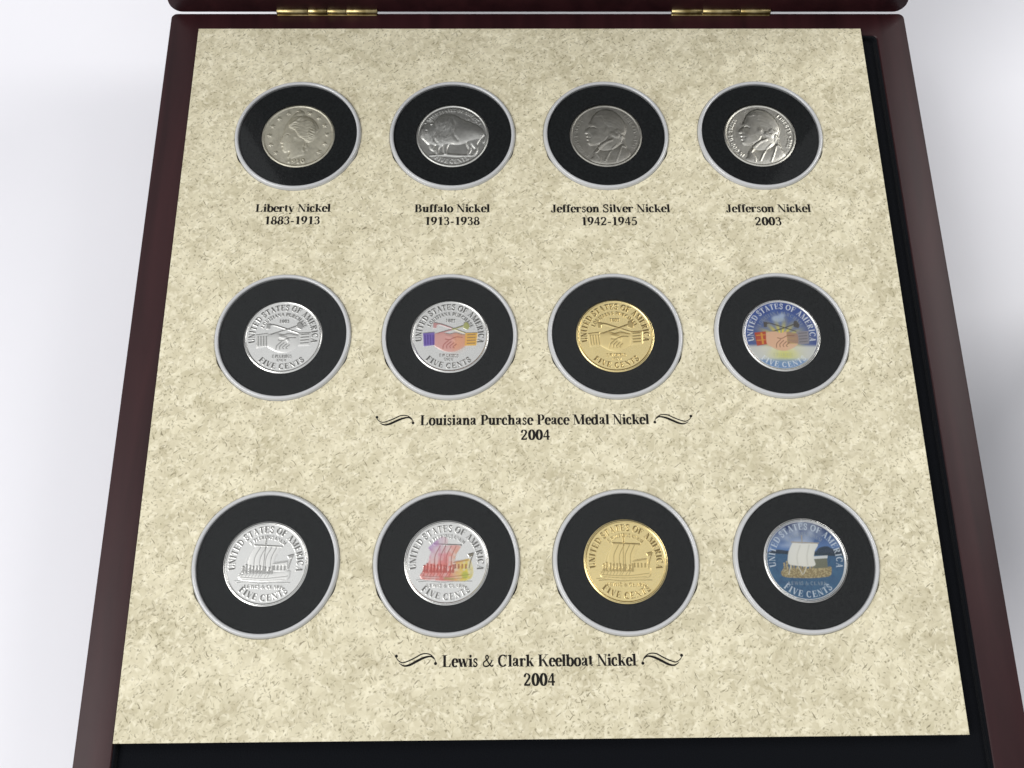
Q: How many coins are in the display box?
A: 12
